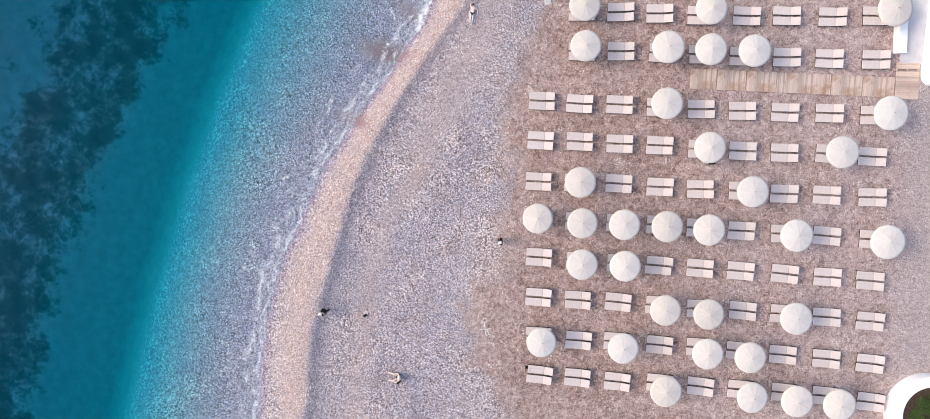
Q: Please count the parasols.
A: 33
